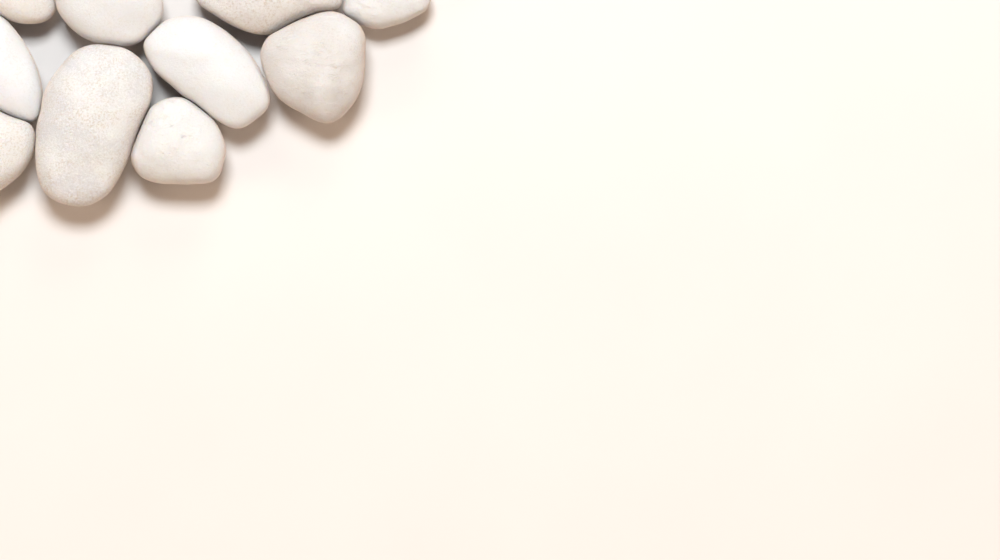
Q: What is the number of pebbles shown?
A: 10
